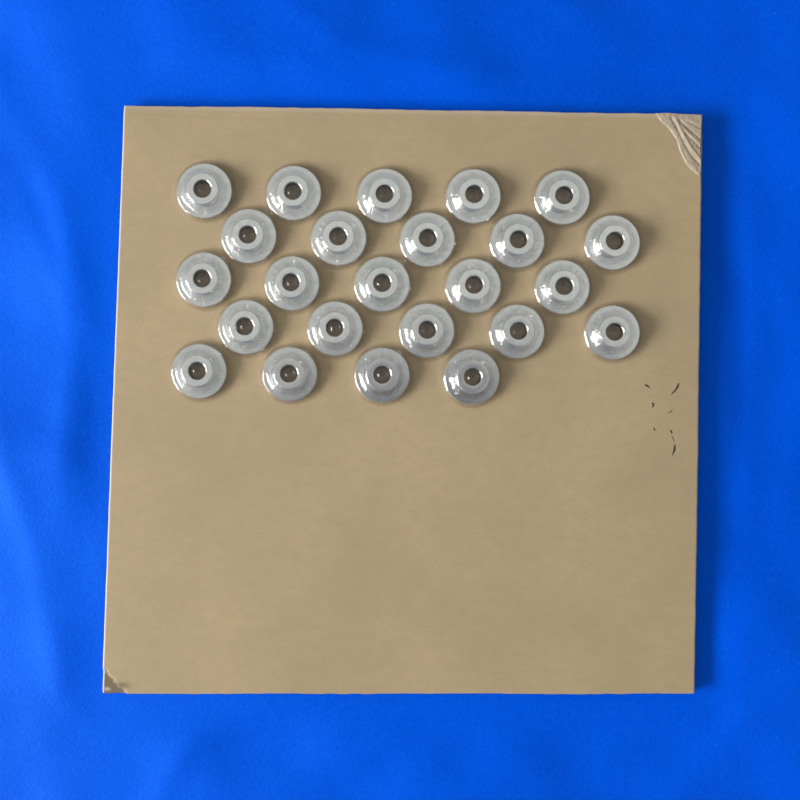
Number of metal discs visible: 24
